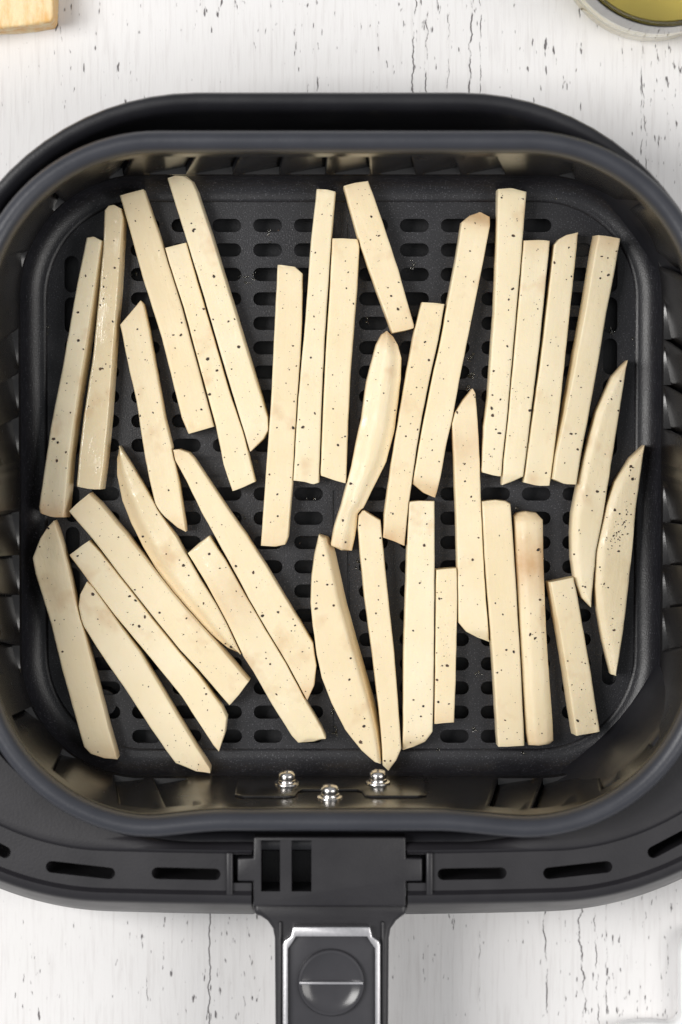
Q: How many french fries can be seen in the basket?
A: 34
